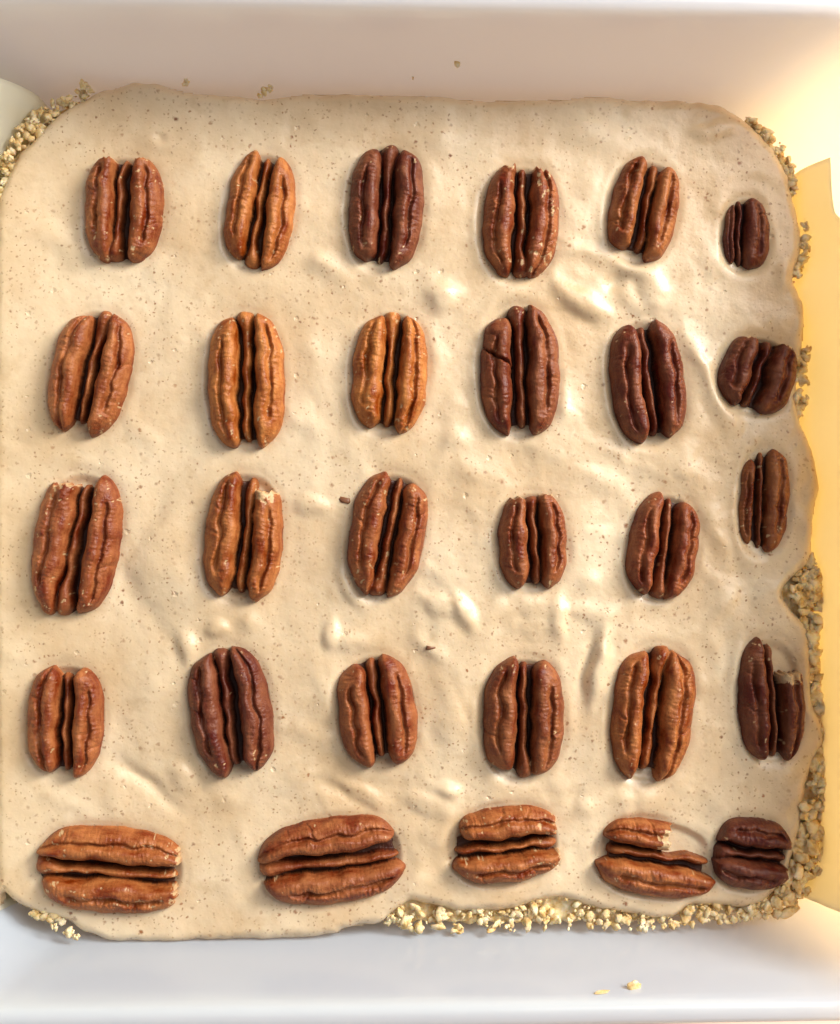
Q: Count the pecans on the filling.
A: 29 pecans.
